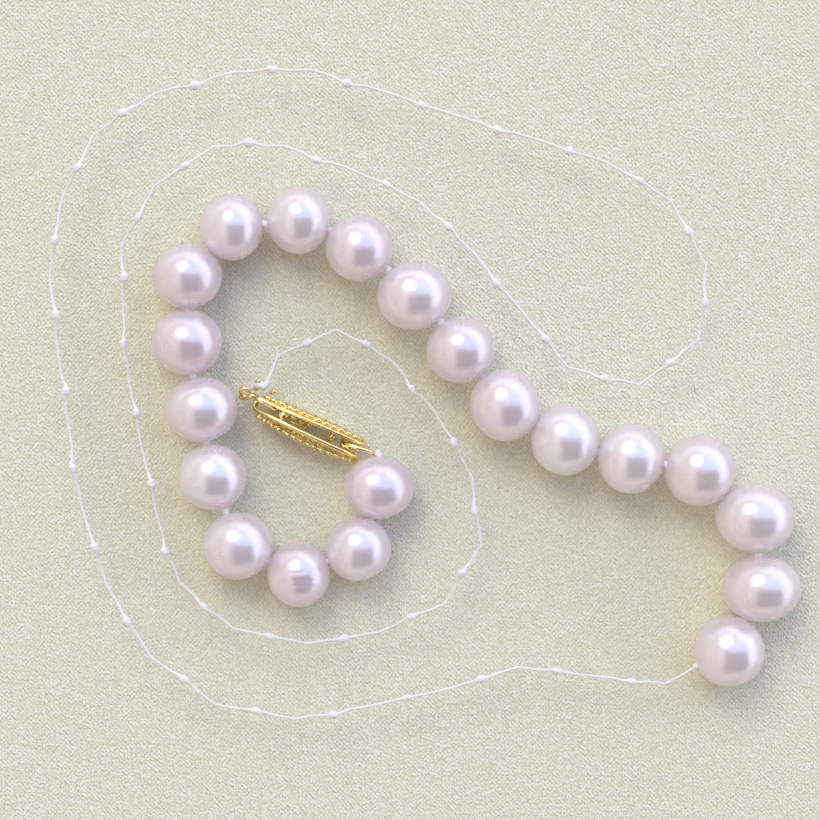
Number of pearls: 20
